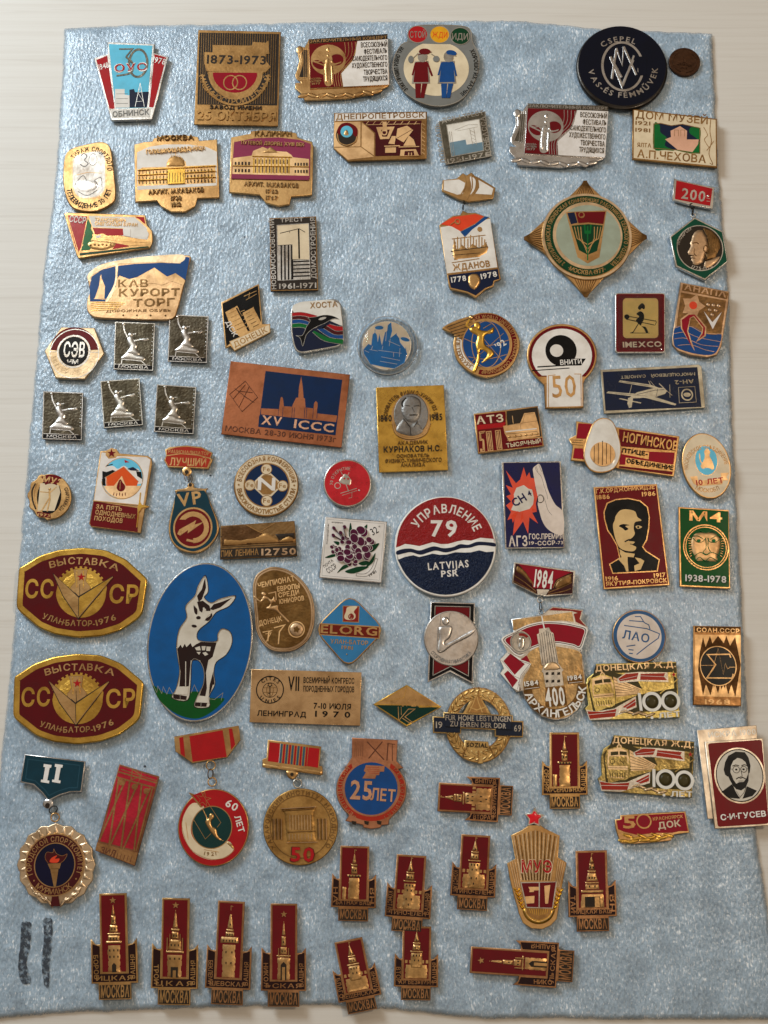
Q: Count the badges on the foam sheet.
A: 83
